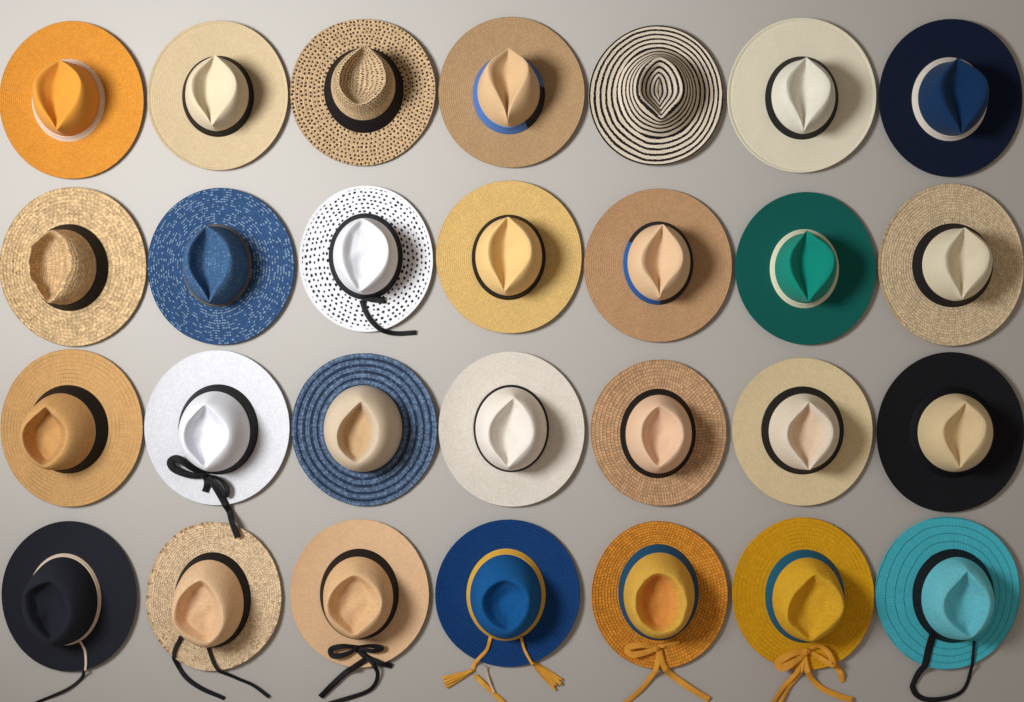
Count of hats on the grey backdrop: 28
